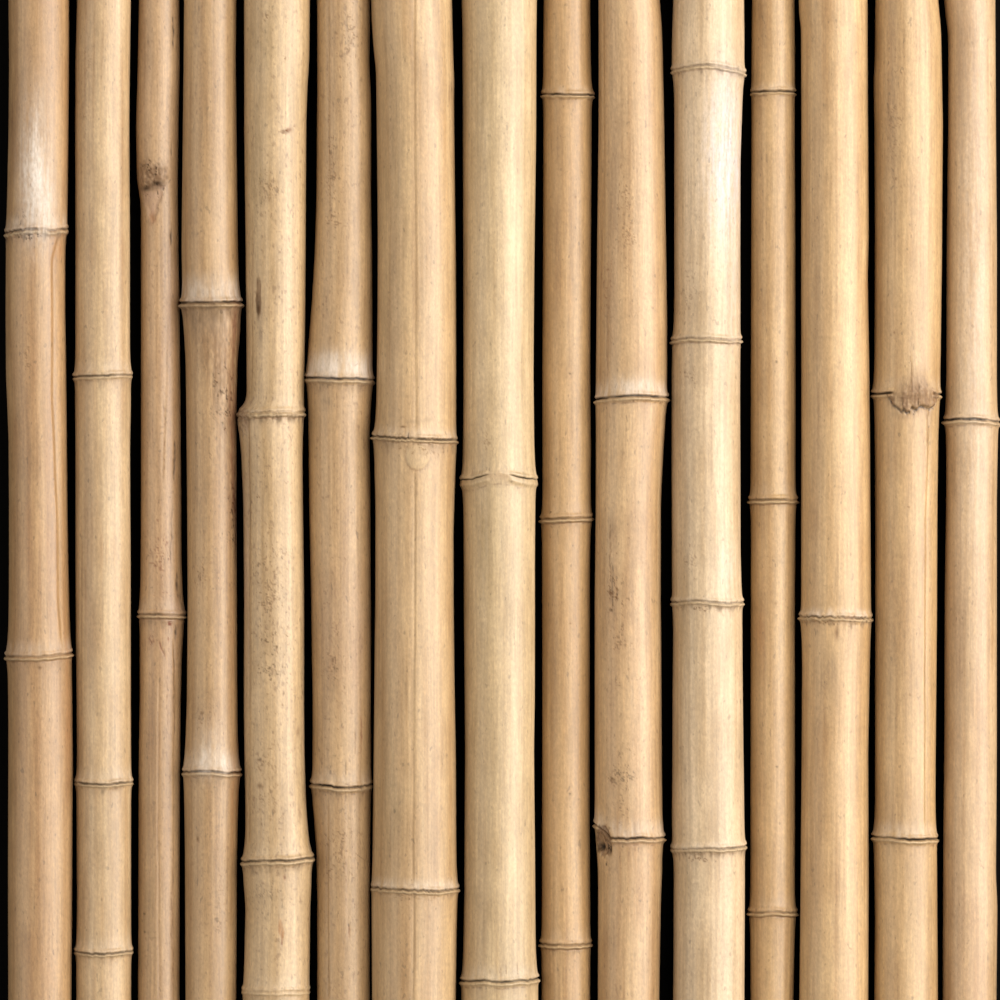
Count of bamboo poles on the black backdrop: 15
